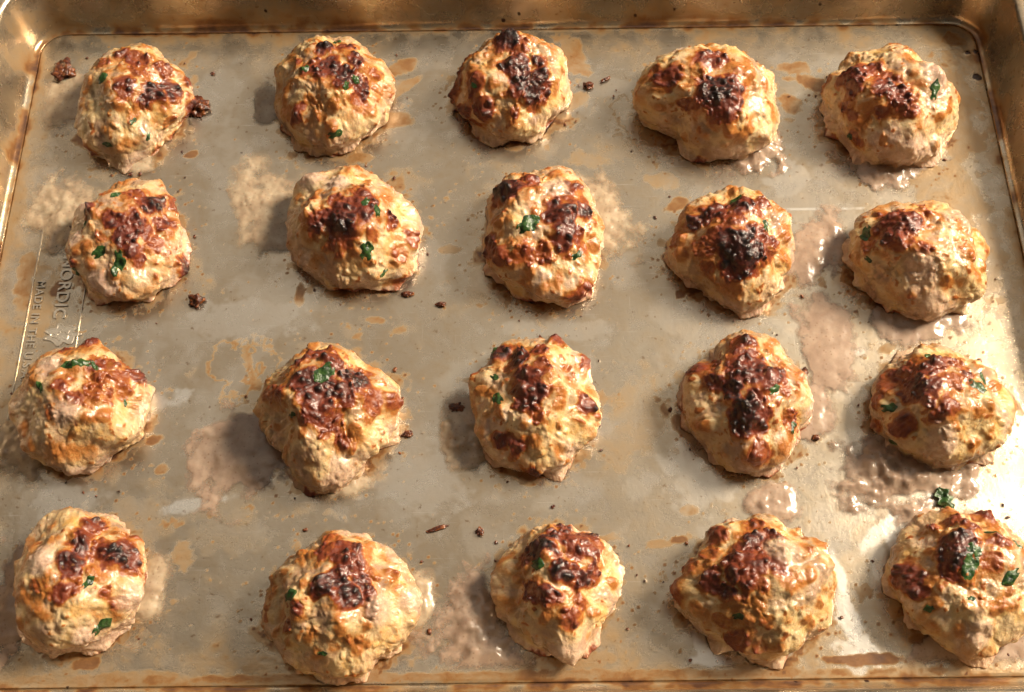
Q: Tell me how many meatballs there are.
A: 20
